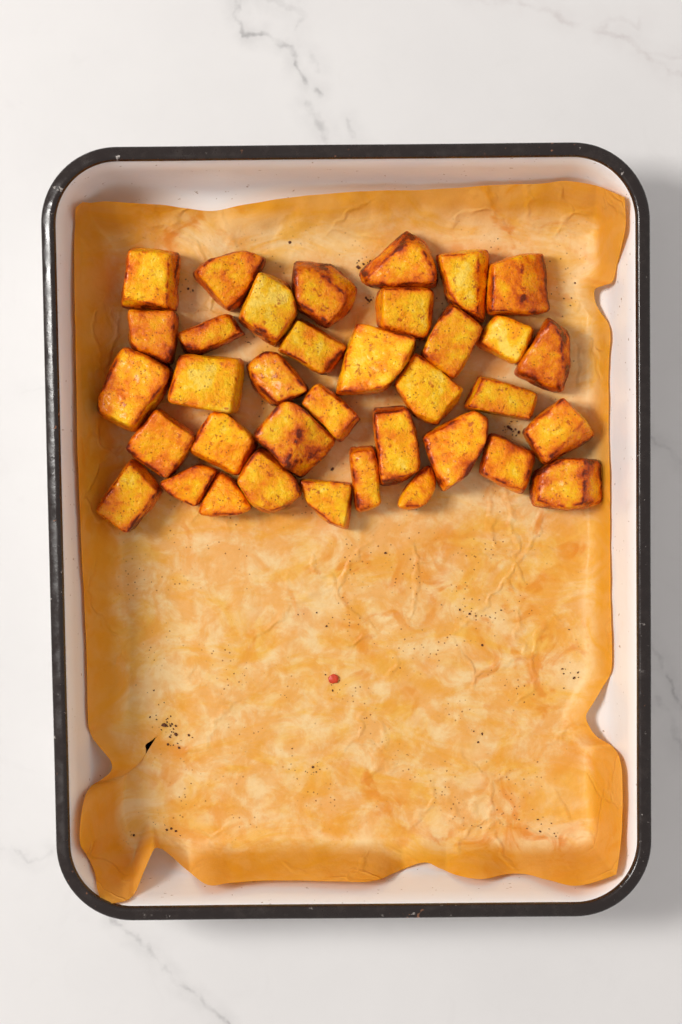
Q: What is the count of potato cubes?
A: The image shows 36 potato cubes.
